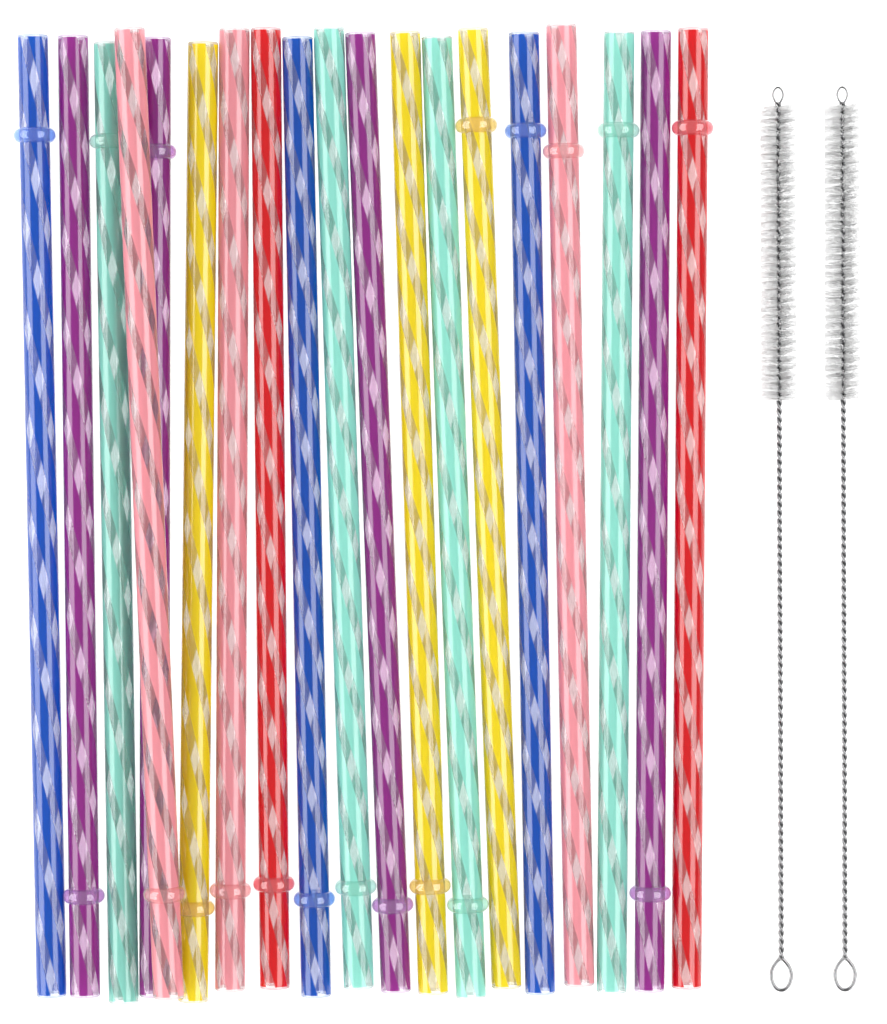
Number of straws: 19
